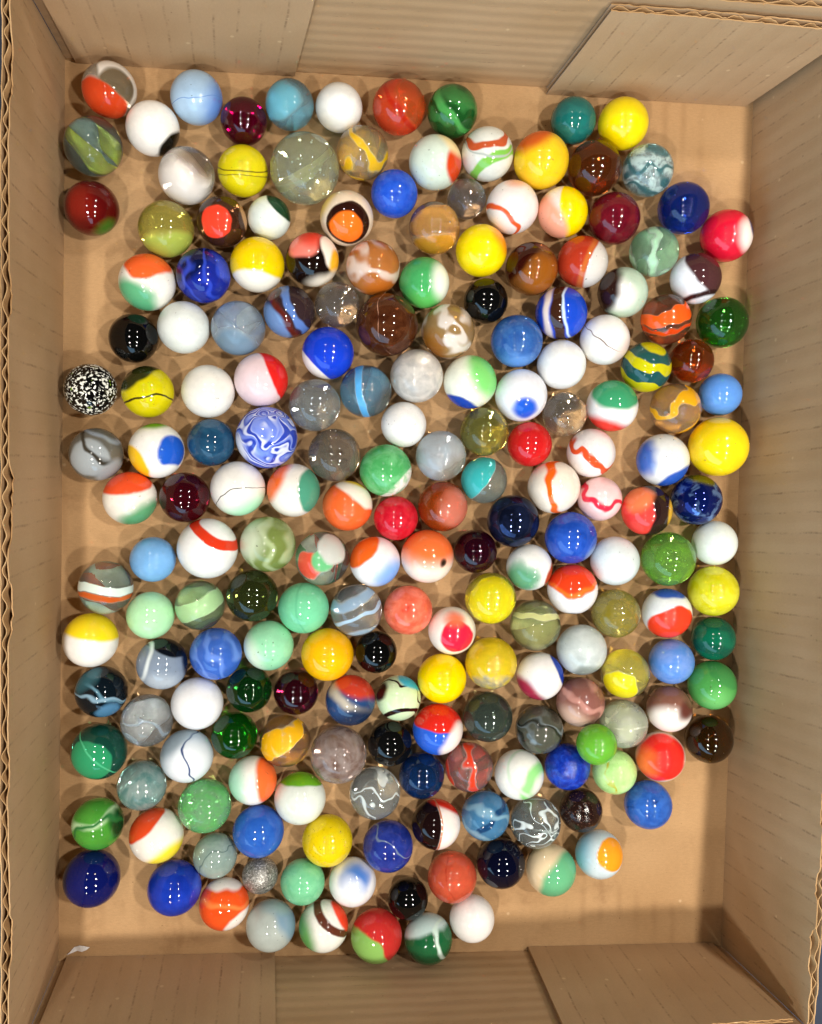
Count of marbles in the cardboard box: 200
